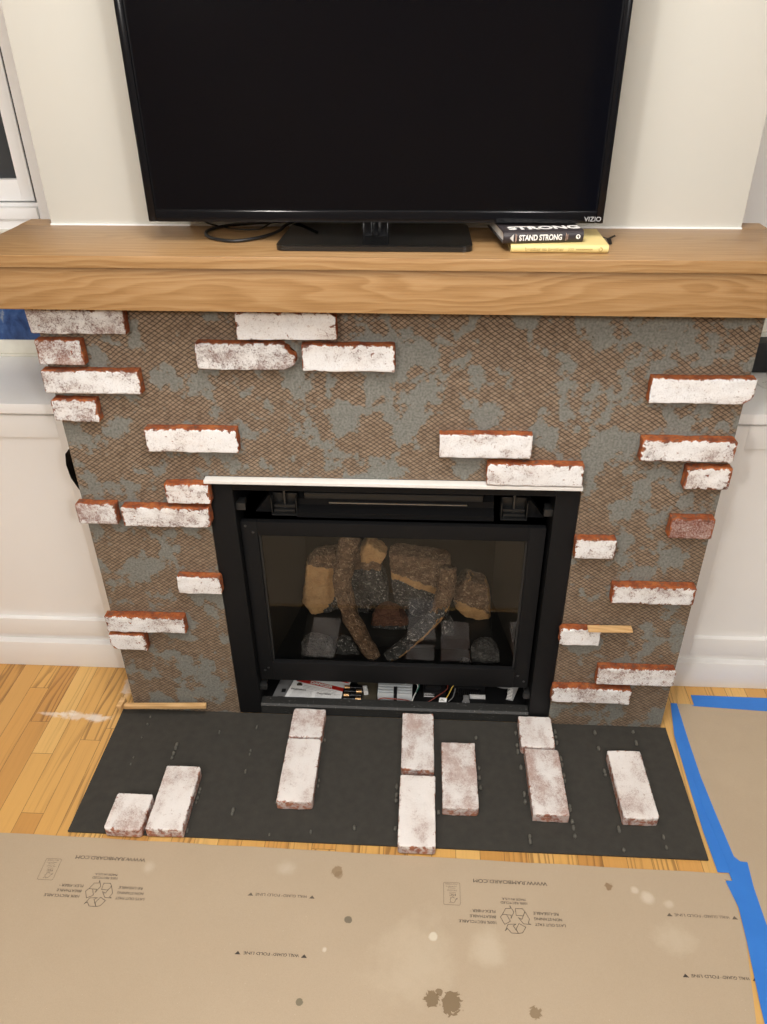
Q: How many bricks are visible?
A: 35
